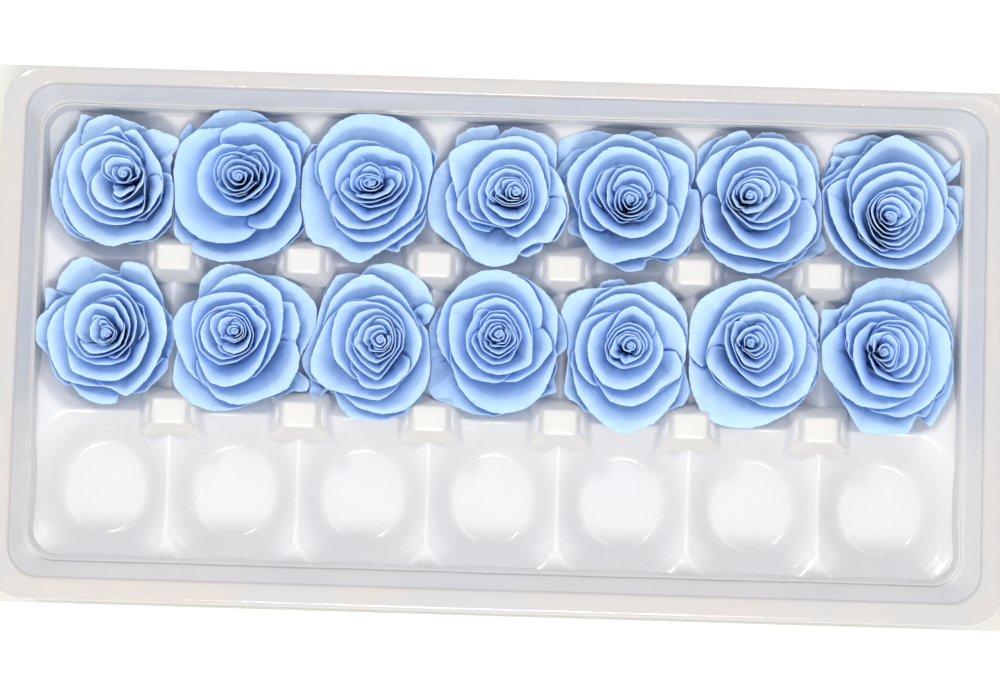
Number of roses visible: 14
